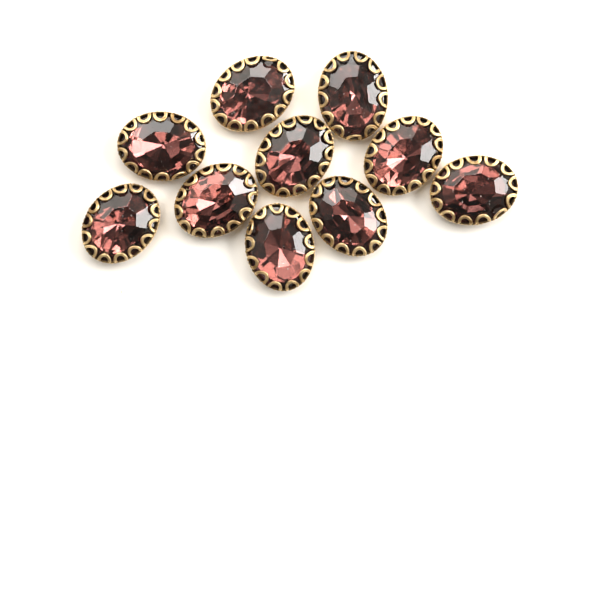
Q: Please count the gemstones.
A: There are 10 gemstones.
